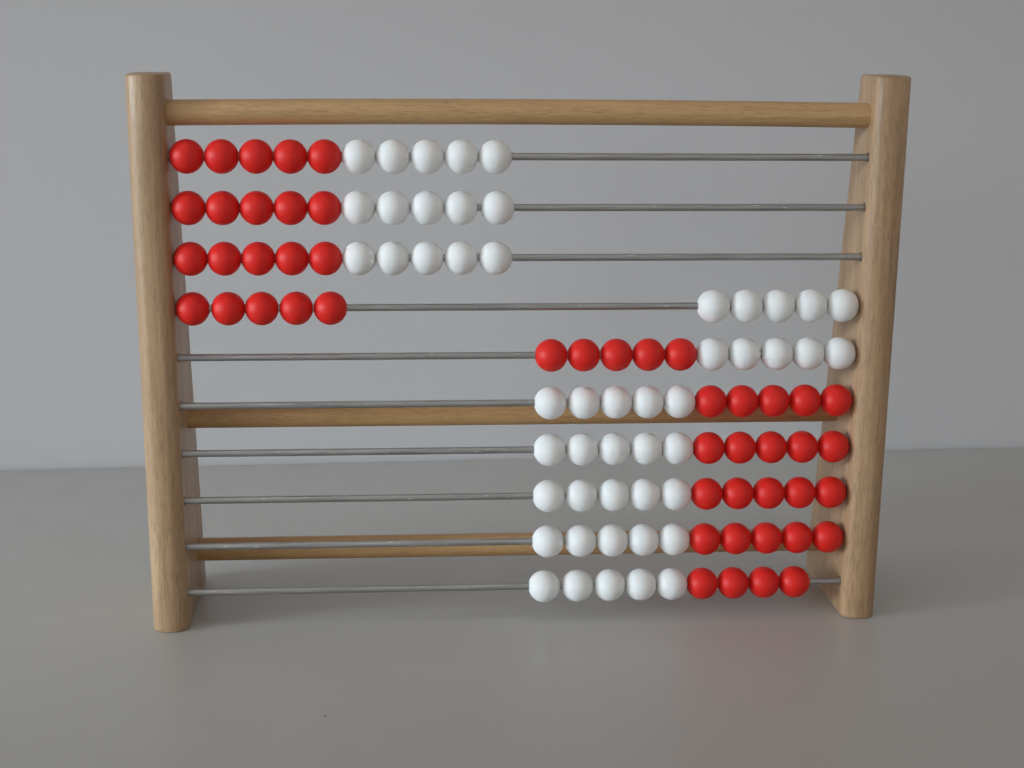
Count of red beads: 49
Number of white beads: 50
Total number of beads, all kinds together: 99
